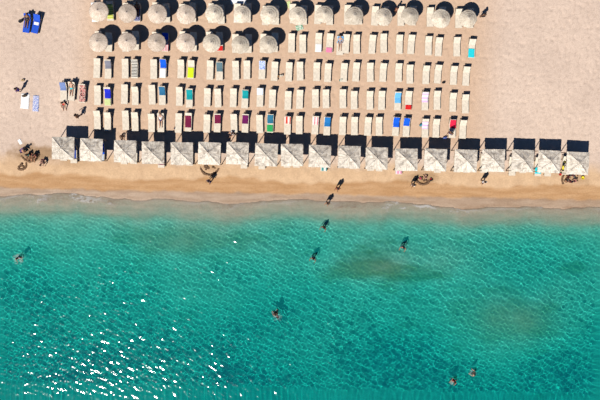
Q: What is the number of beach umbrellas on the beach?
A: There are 21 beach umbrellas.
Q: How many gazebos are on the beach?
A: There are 19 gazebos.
